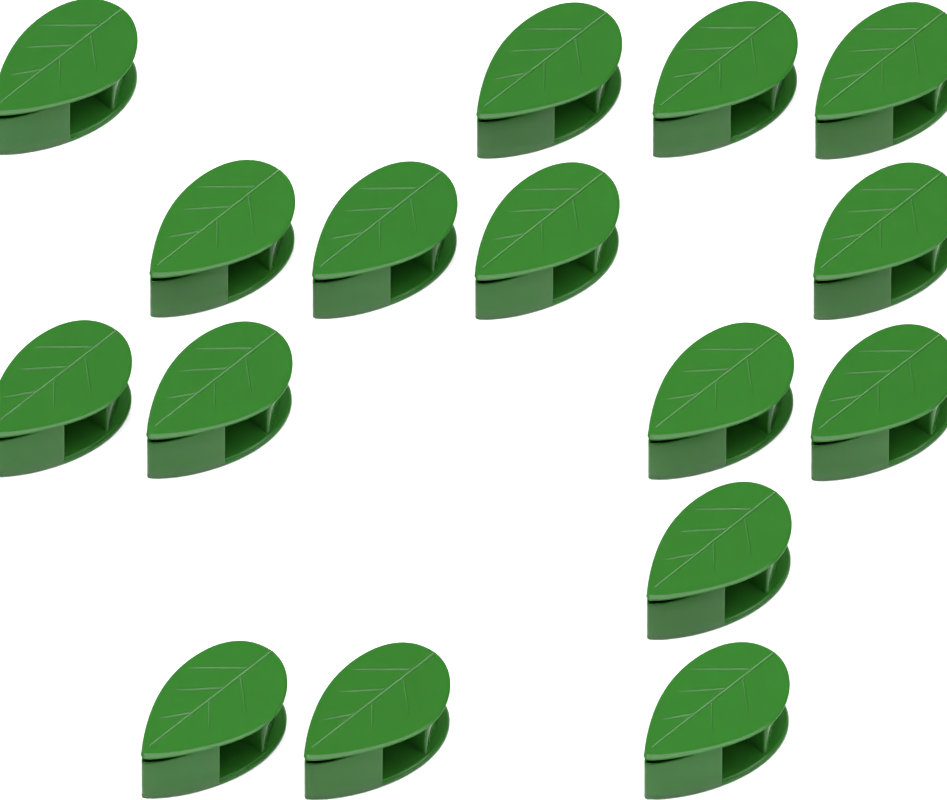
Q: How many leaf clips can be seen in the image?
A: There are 16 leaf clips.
